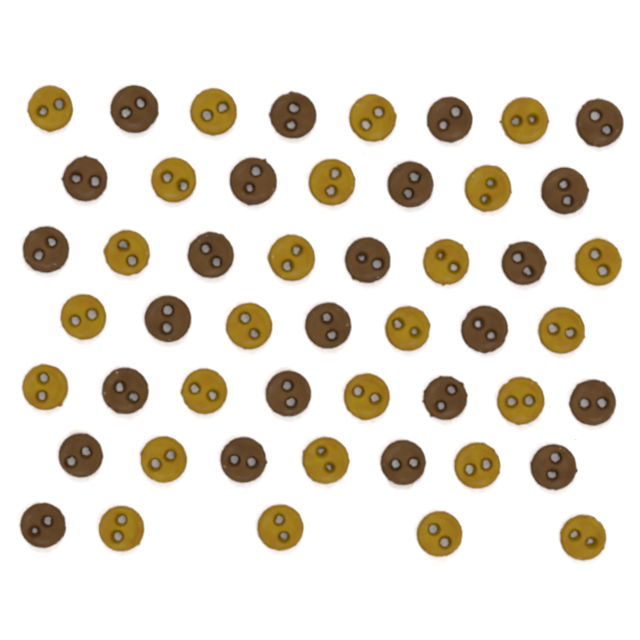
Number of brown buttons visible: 24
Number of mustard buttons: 26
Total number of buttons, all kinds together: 50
